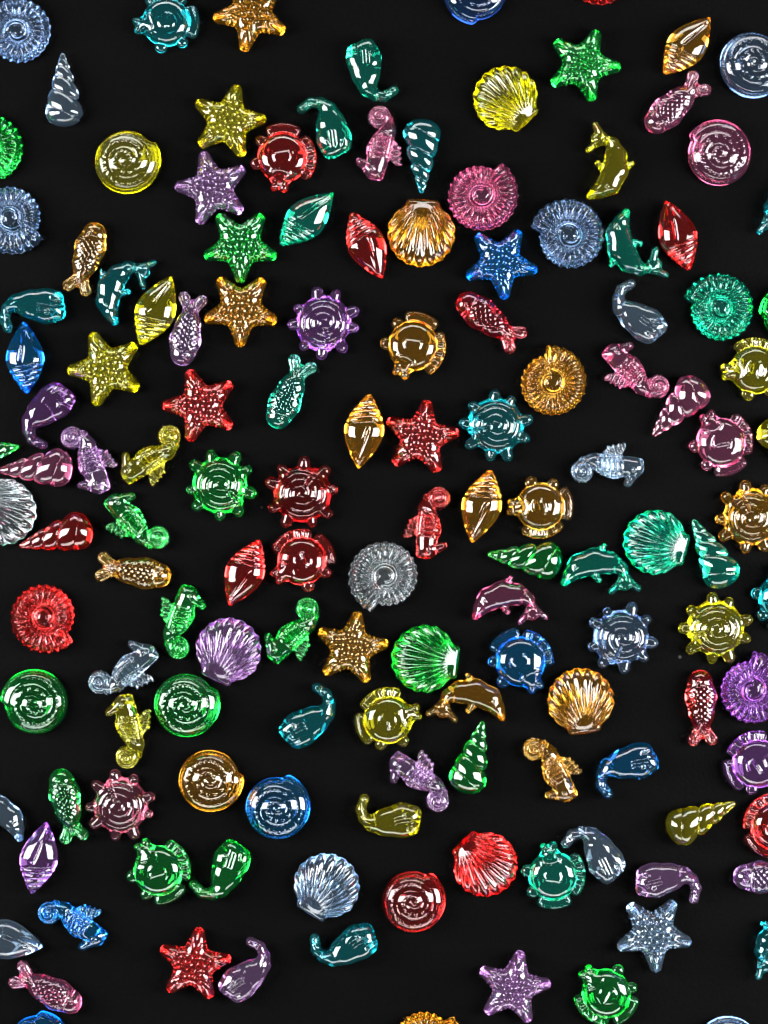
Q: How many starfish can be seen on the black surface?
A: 14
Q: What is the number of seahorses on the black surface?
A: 14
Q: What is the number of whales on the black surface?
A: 13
